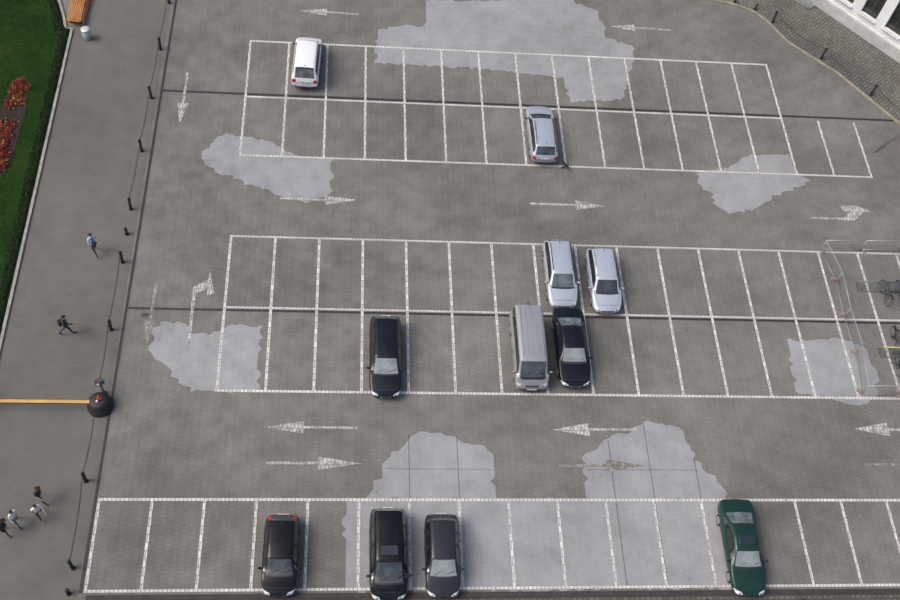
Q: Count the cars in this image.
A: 11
